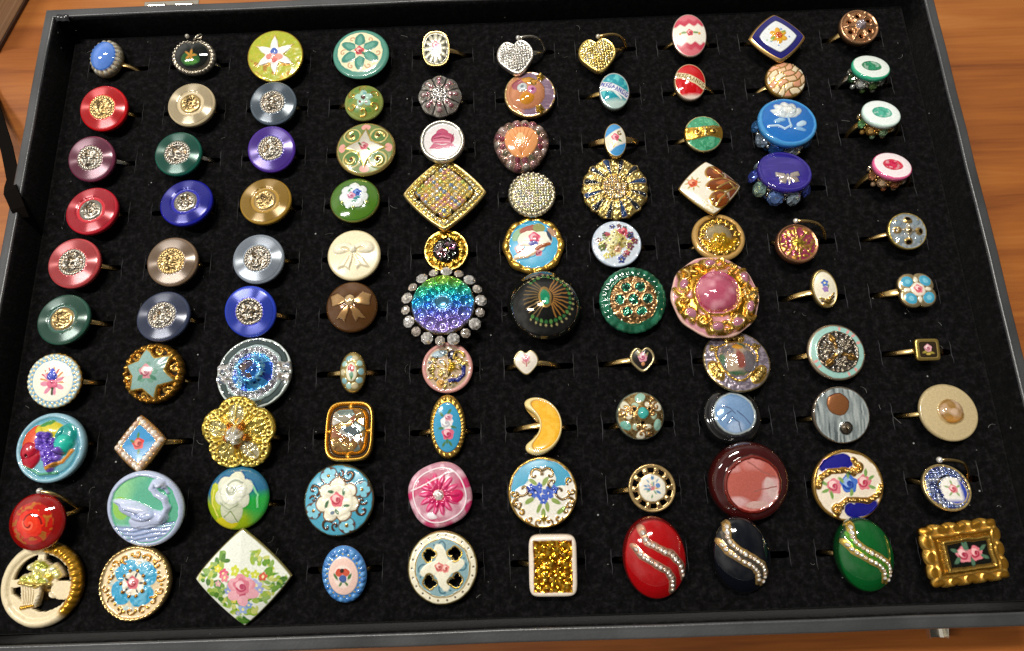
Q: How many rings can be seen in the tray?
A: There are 100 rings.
